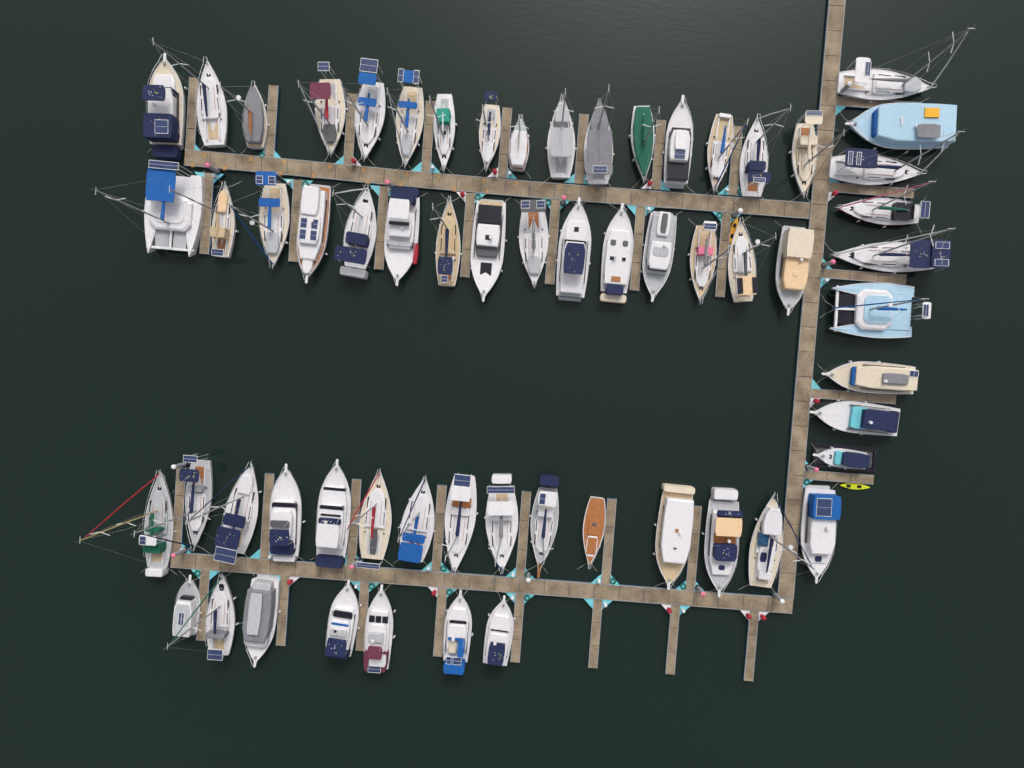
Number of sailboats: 38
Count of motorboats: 24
